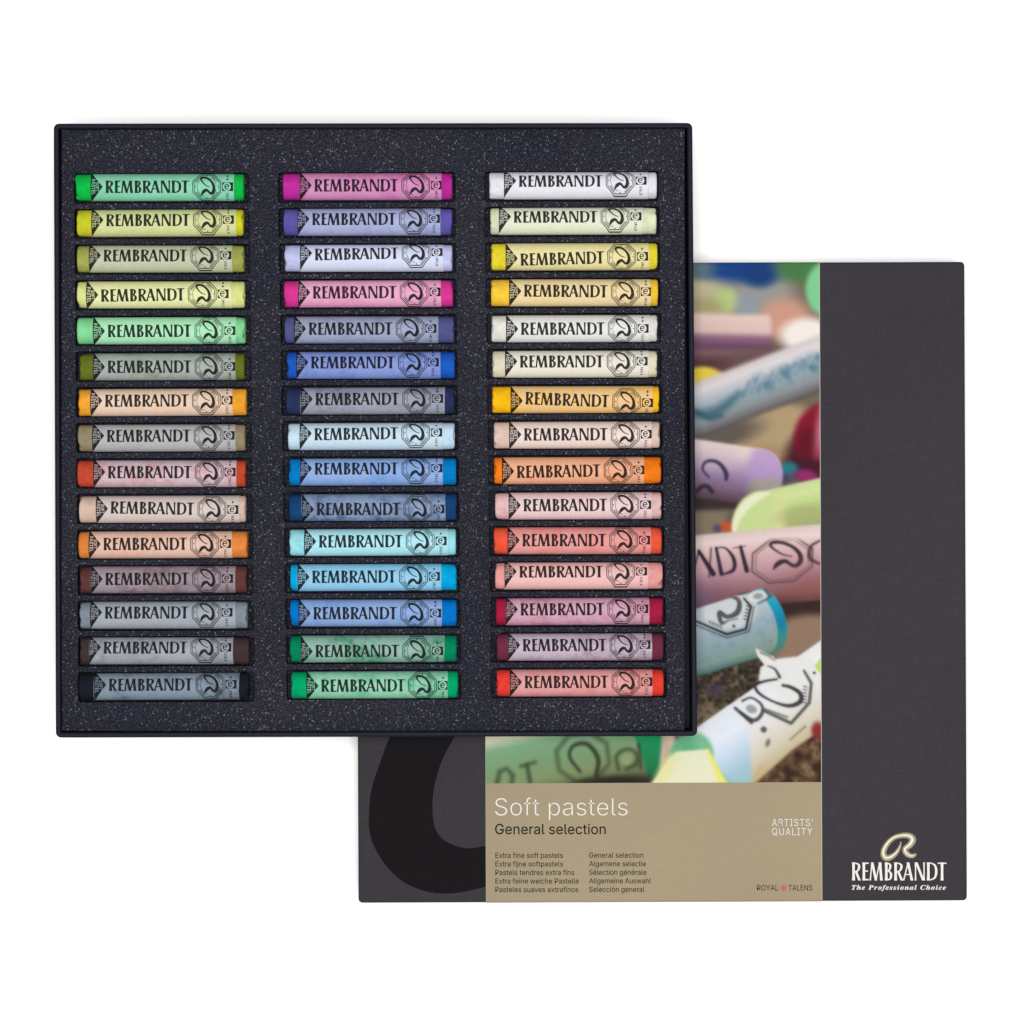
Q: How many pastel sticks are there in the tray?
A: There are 45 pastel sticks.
